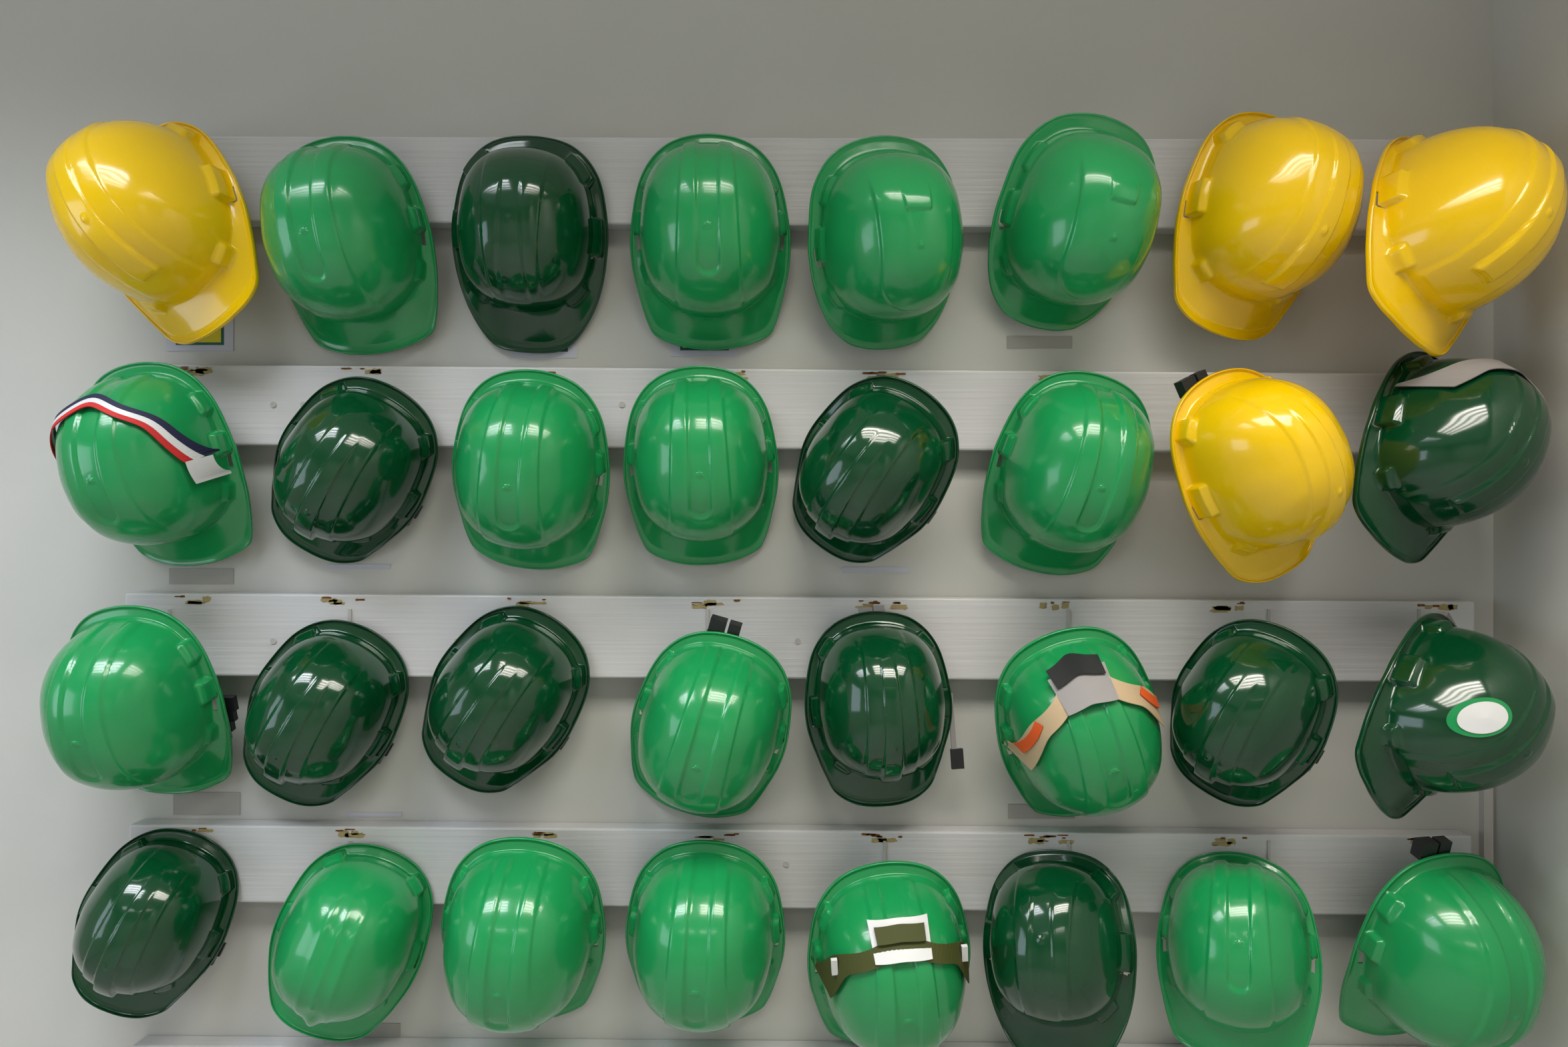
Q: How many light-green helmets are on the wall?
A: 17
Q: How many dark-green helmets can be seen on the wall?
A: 11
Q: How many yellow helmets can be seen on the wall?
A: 4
